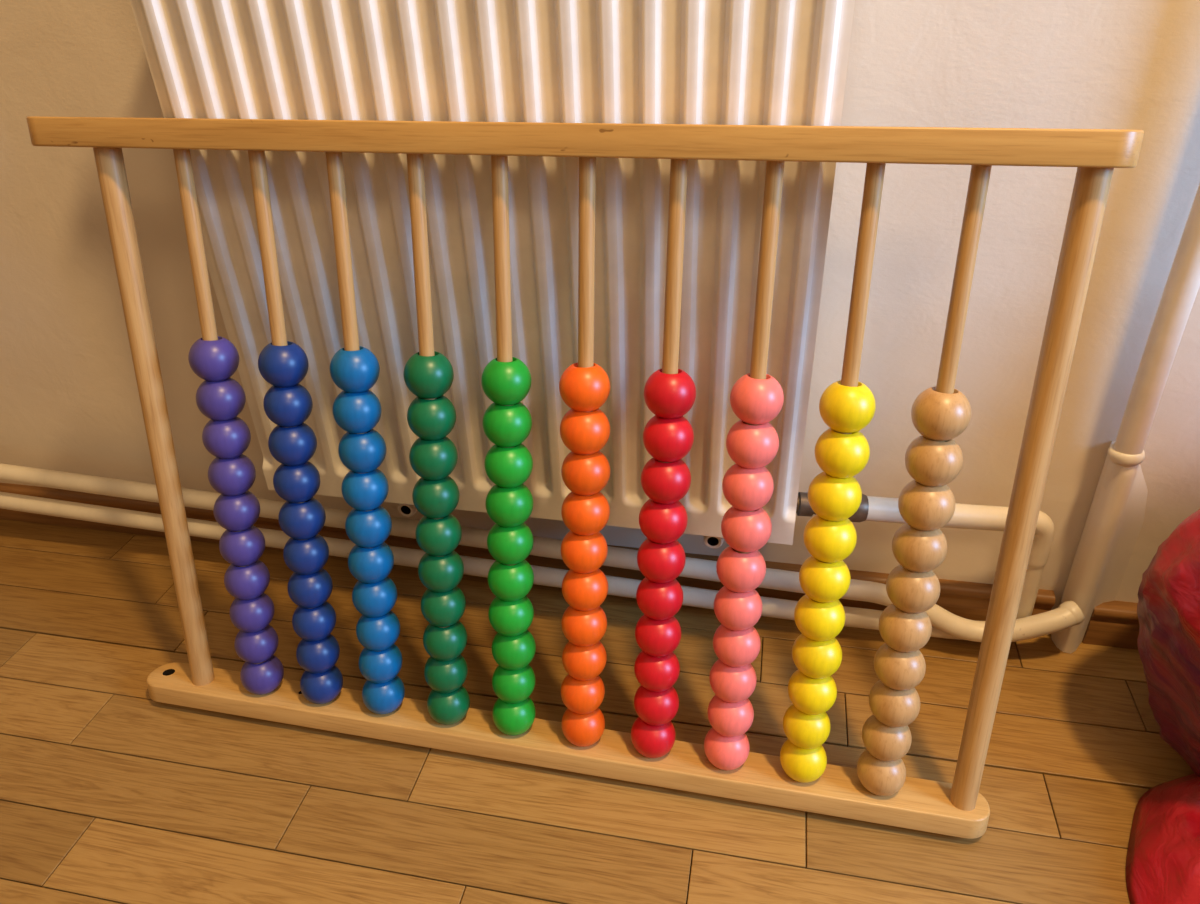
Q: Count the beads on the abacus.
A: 100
